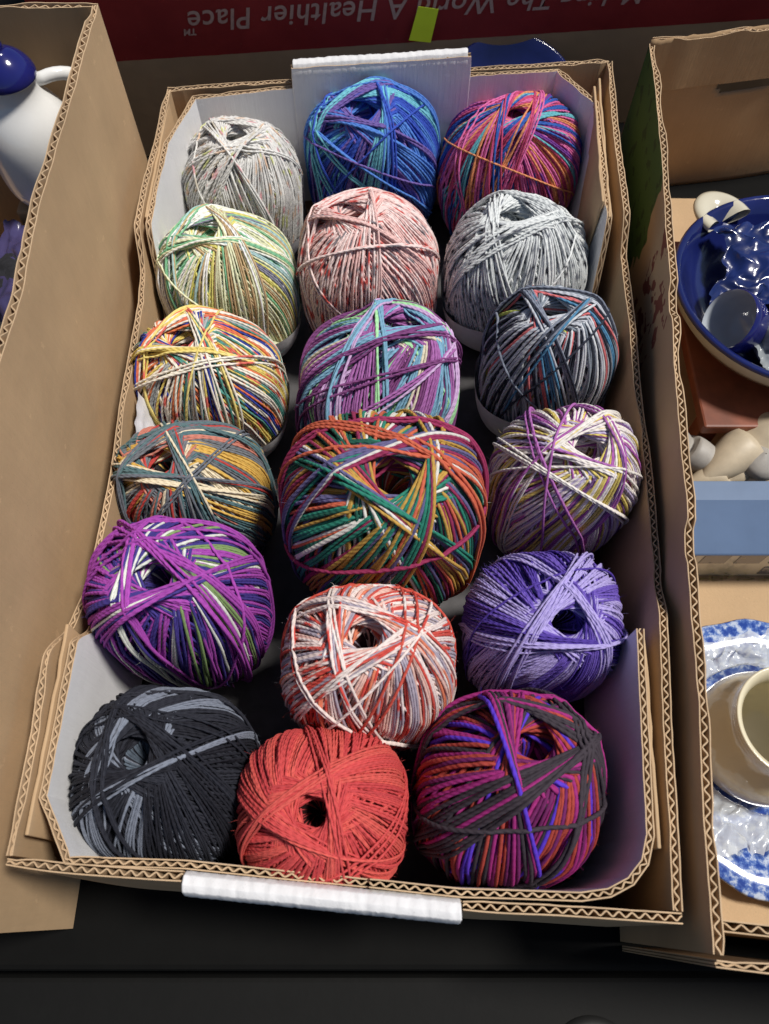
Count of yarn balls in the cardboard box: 18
